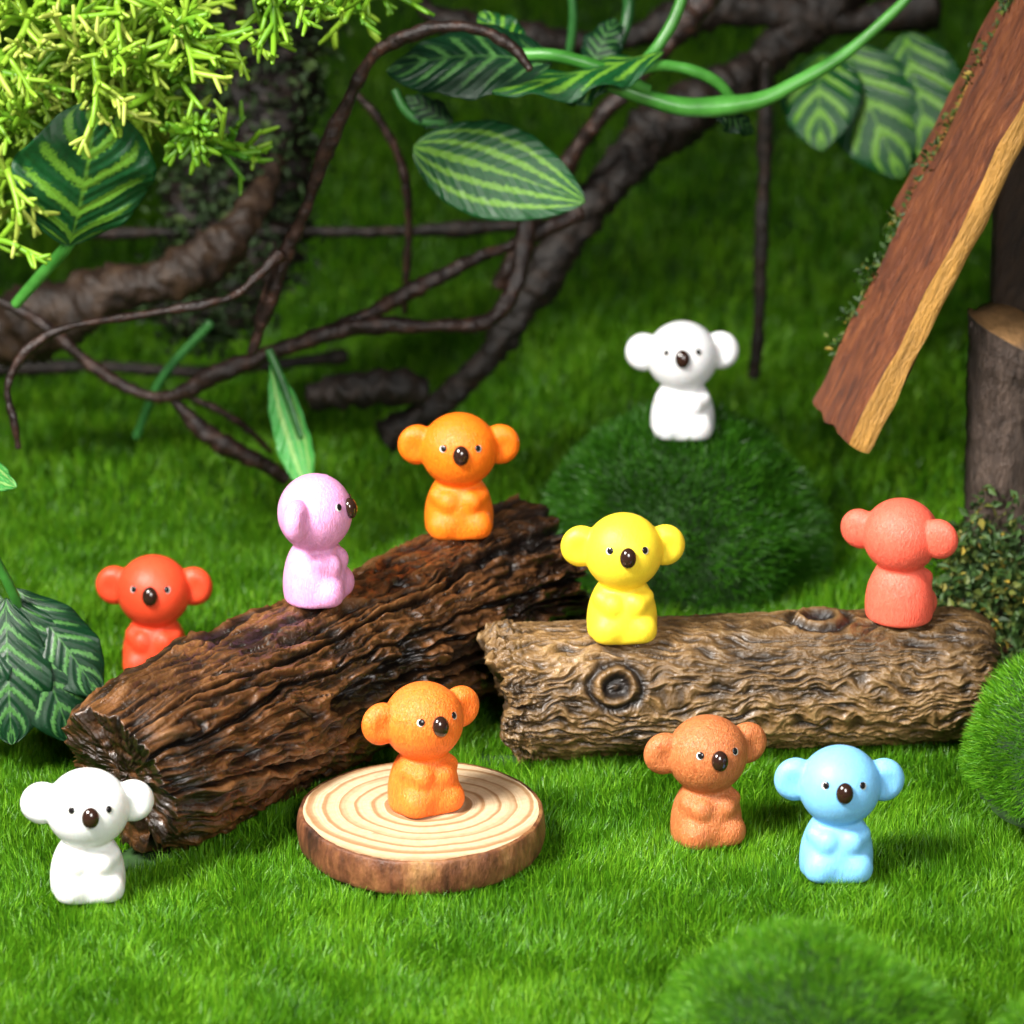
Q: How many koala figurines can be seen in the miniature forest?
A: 10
